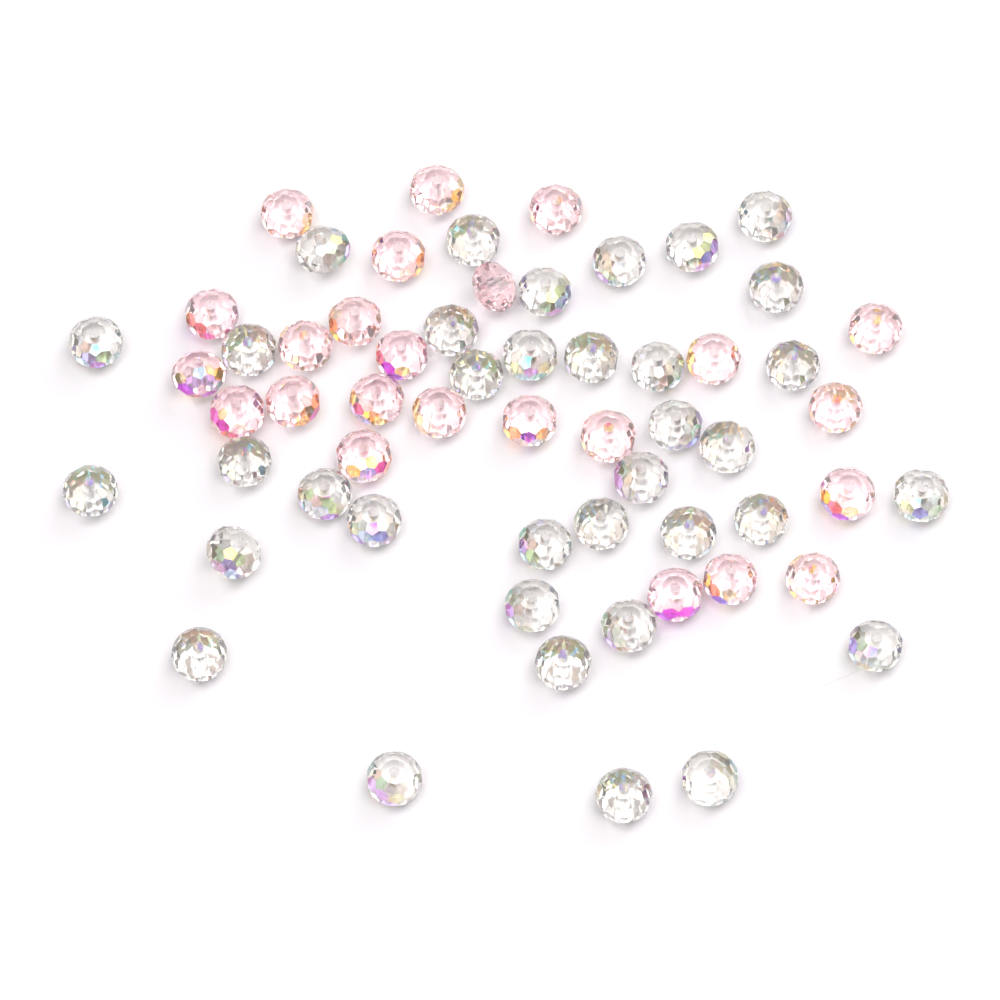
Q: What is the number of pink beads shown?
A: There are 24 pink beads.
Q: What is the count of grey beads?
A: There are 36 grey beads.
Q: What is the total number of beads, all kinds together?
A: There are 60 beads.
